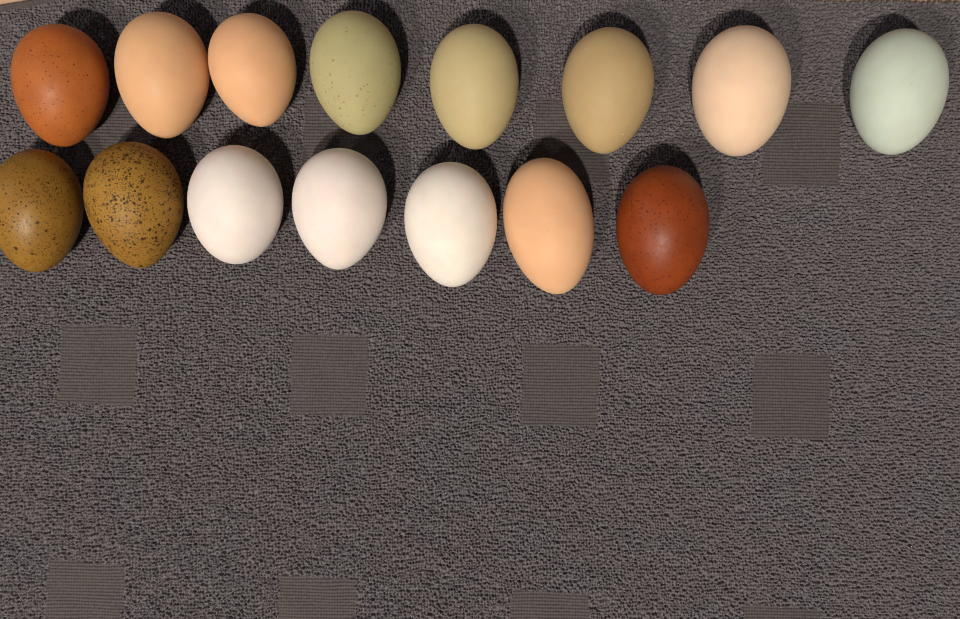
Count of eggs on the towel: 15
